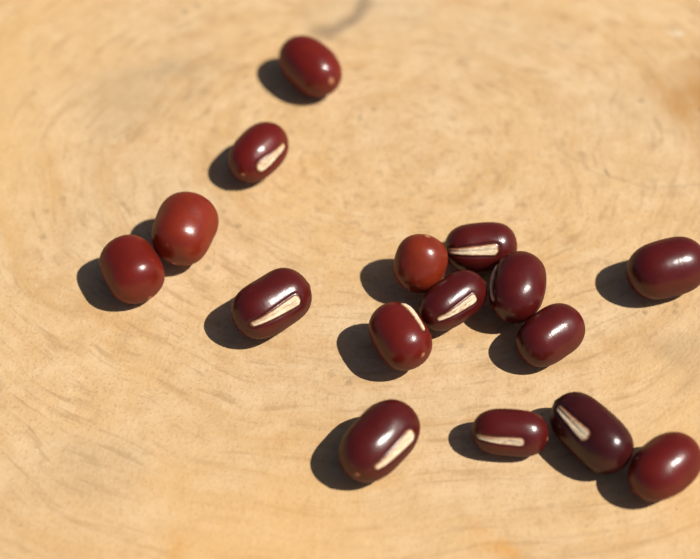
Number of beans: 16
